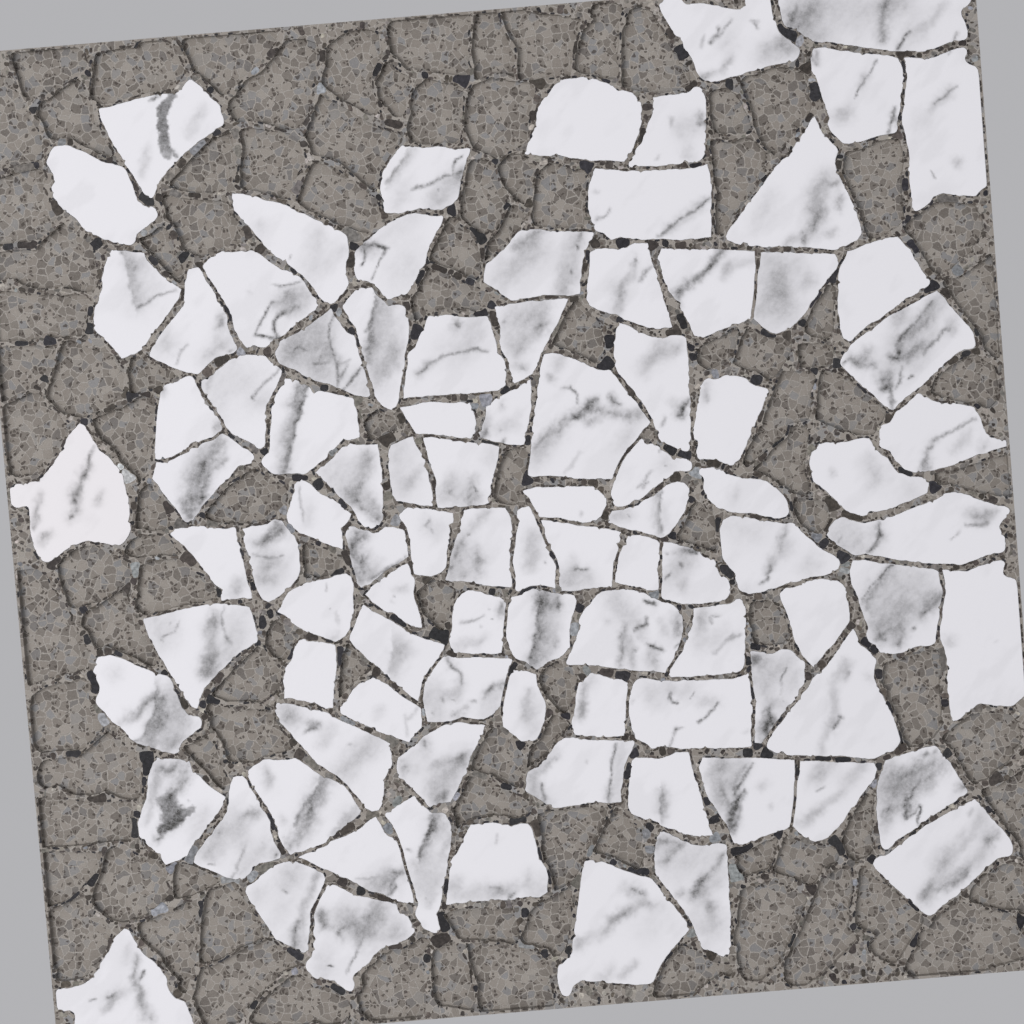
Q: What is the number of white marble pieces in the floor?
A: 96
